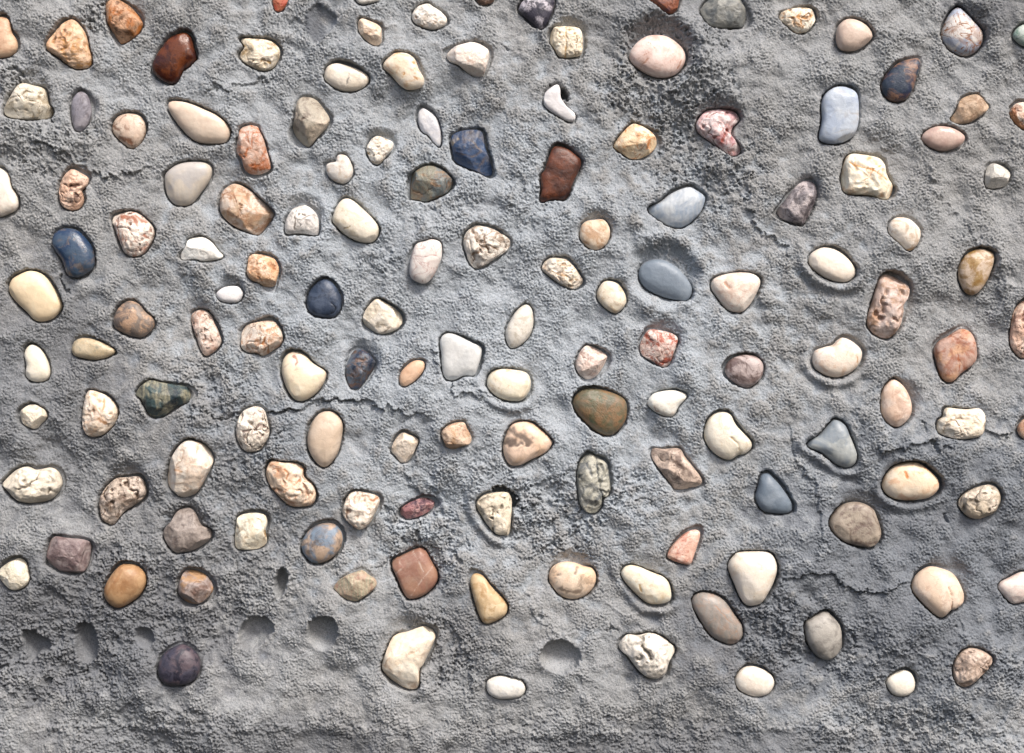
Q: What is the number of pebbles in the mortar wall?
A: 141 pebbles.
